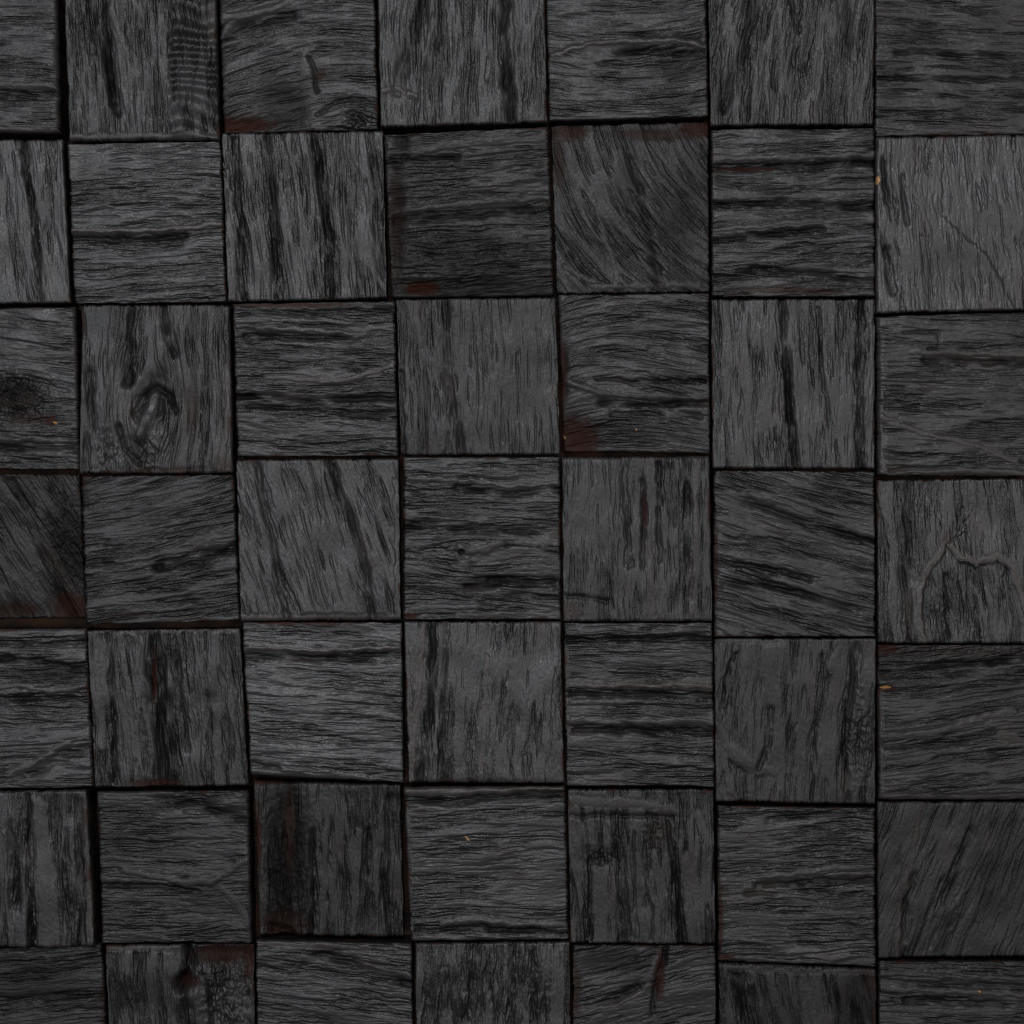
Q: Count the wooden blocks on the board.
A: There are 49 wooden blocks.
